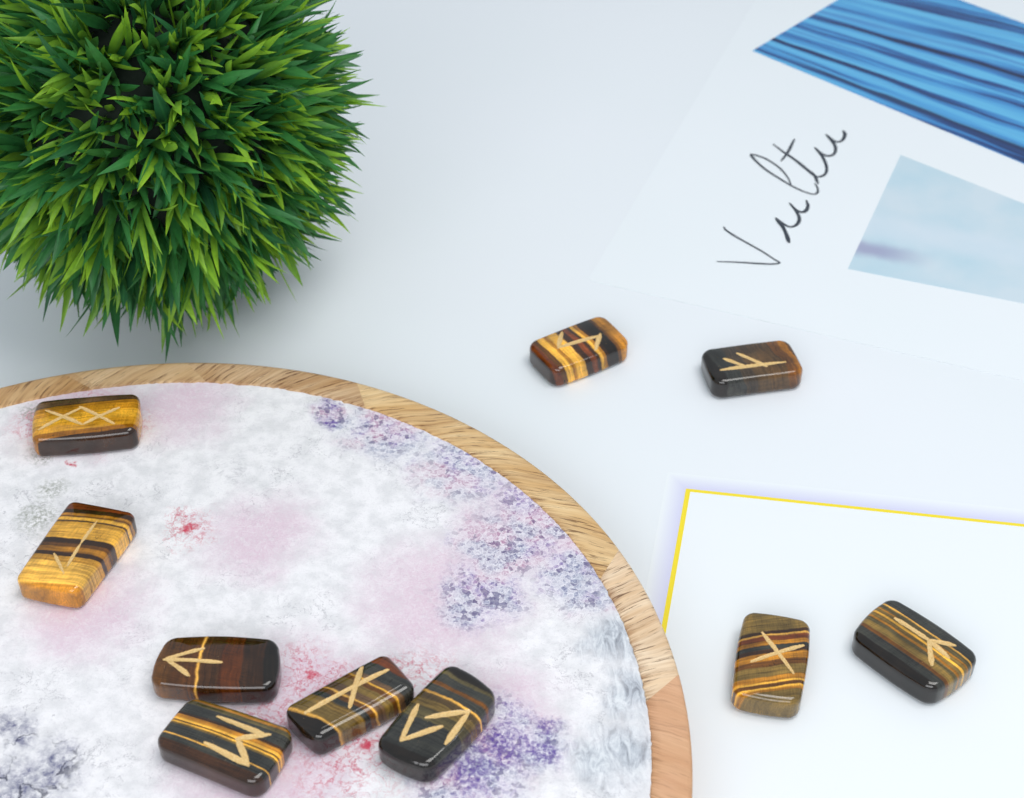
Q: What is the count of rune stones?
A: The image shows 10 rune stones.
